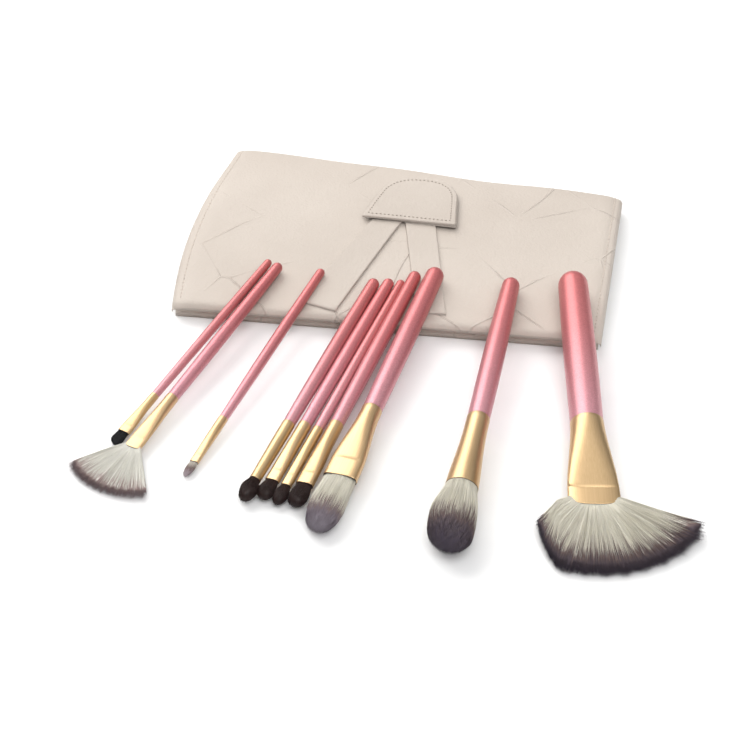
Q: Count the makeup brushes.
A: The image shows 10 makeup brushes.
